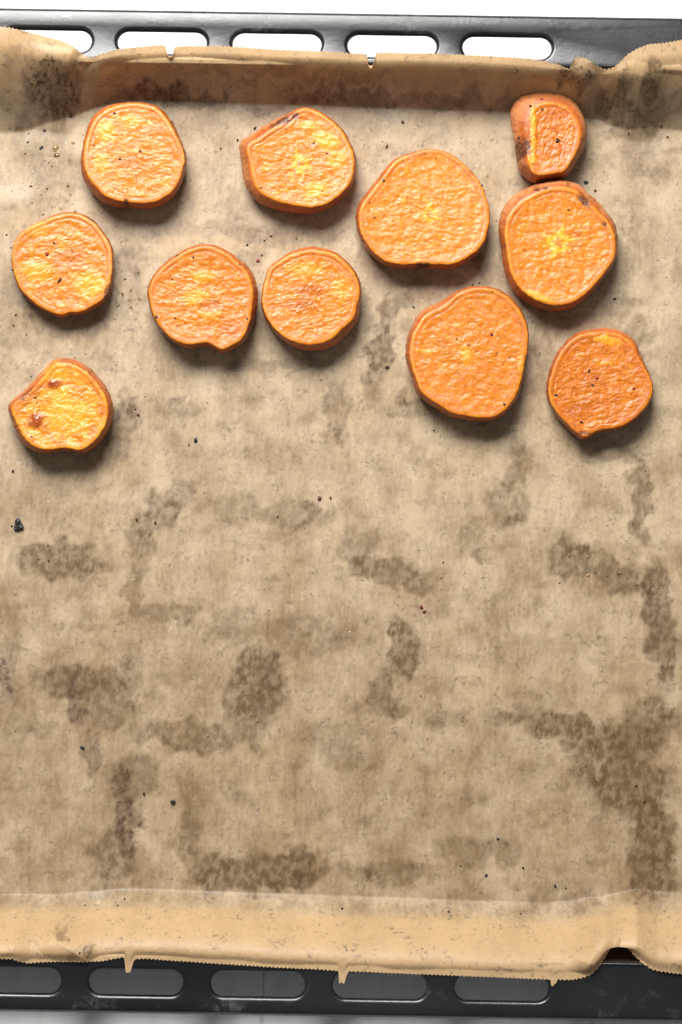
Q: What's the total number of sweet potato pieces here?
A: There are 11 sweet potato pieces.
